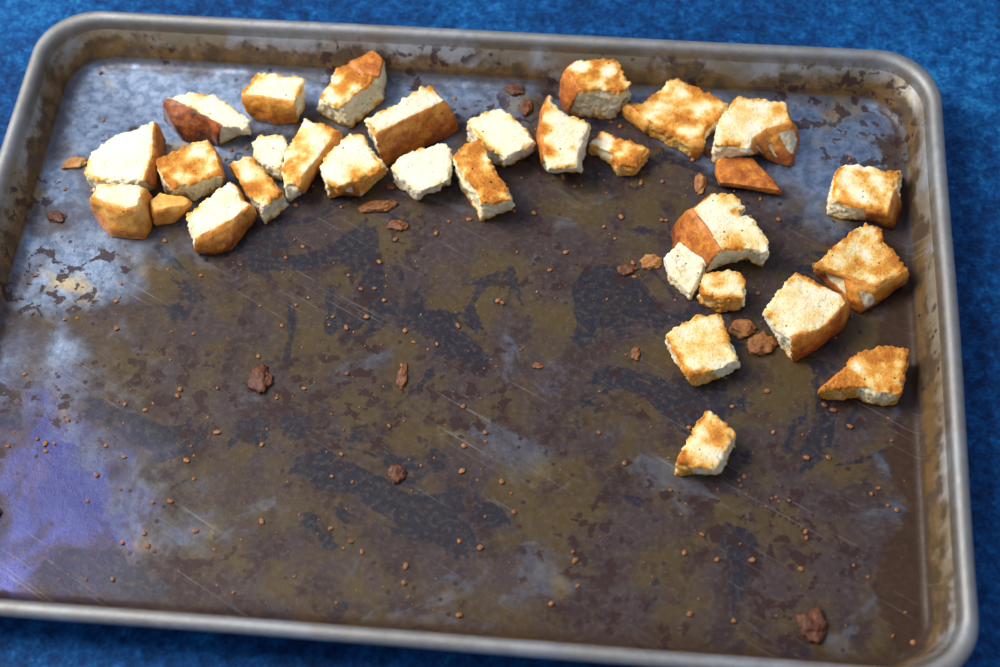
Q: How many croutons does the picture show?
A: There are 30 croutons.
